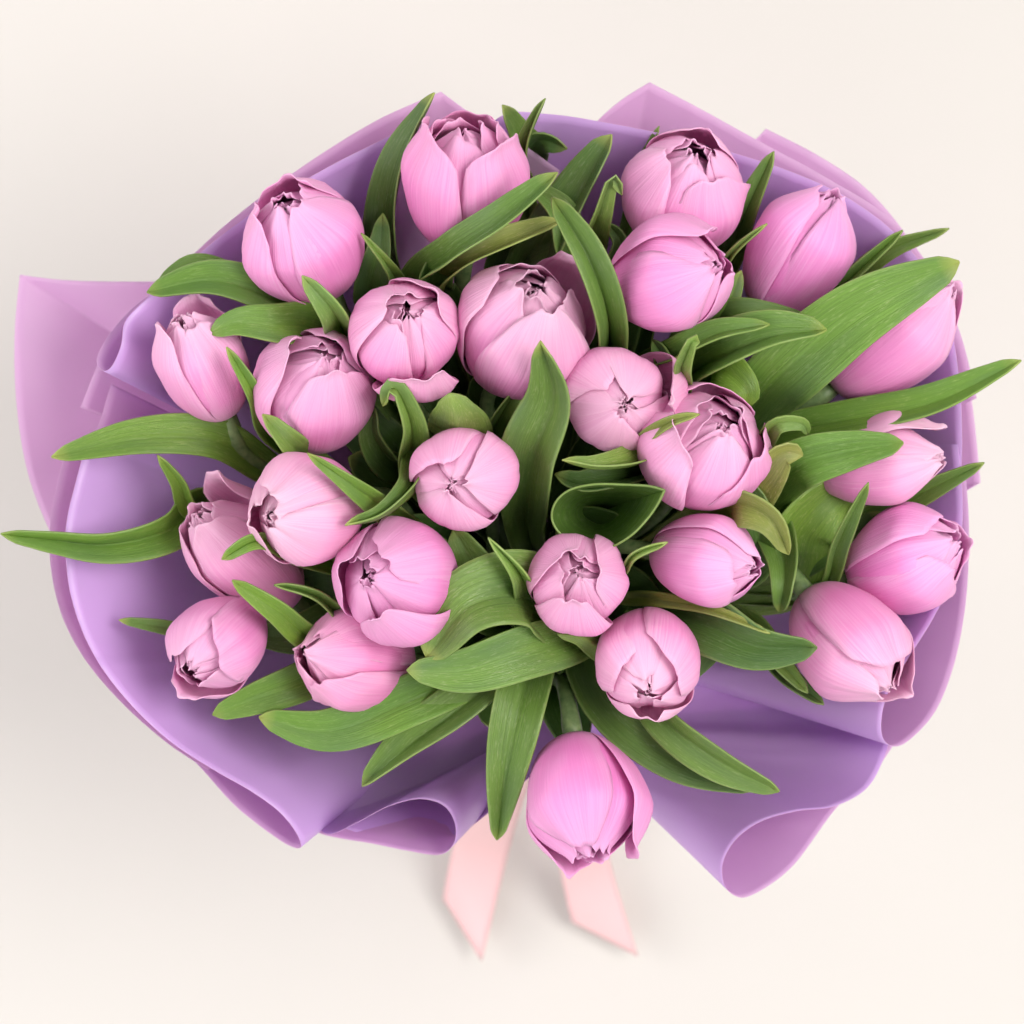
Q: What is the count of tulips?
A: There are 25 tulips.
